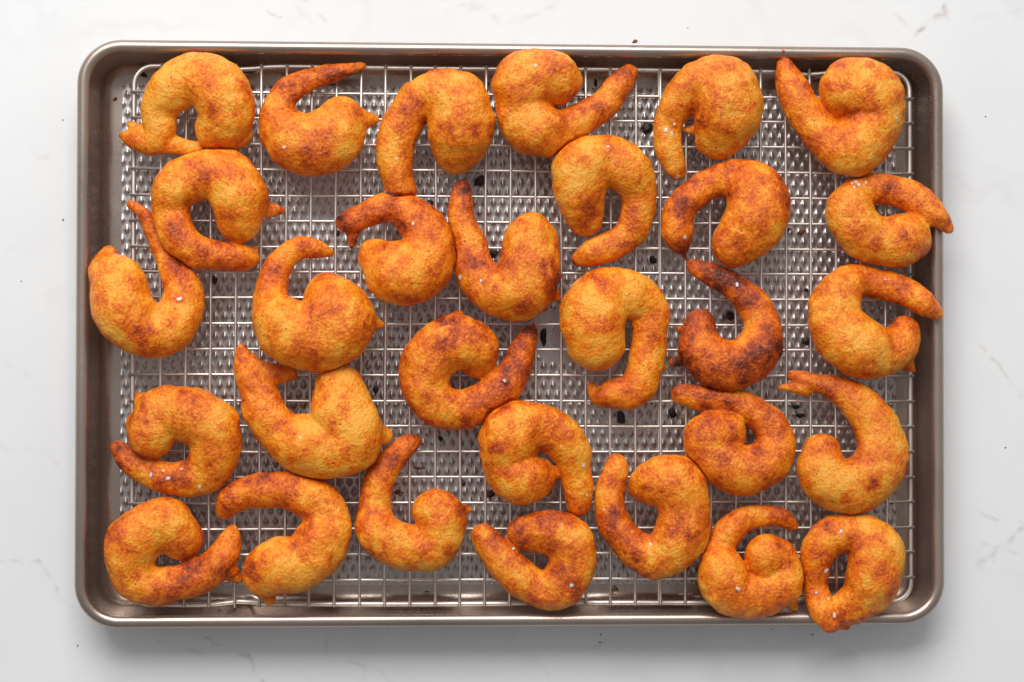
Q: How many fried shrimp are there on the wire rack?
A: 30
